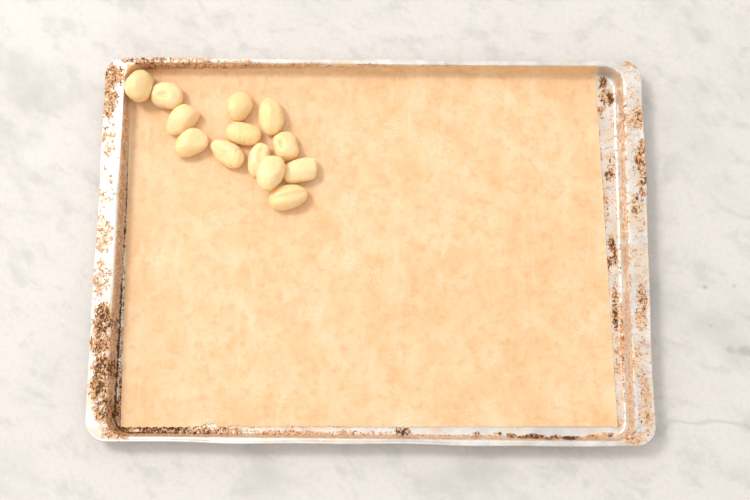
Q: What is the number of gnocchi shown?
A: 13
